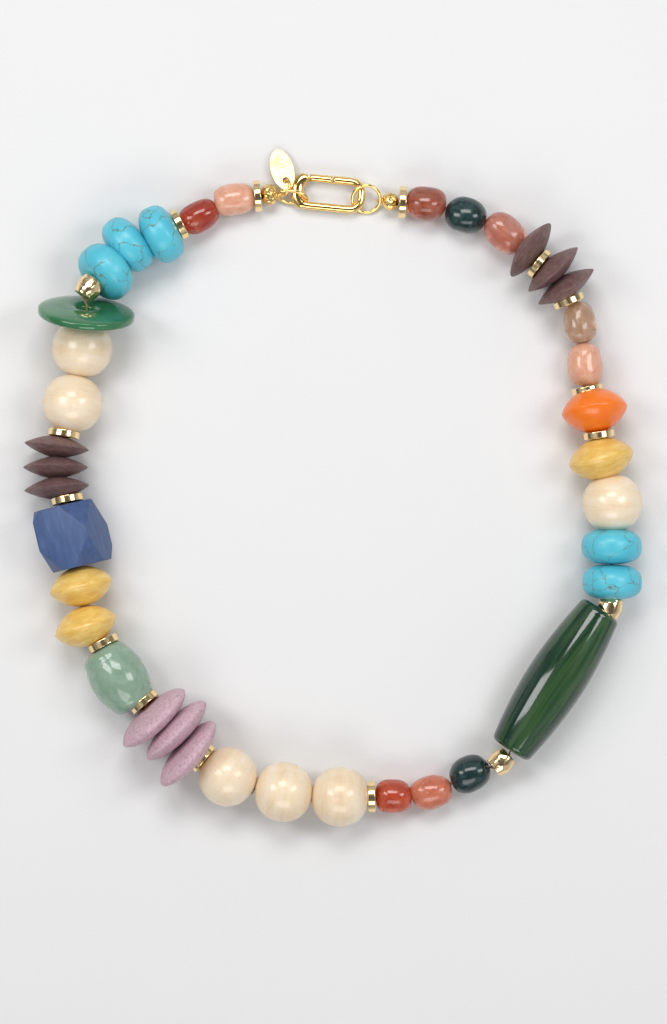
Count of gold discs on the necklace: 13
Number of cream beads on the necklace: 6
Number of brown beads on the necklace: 6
